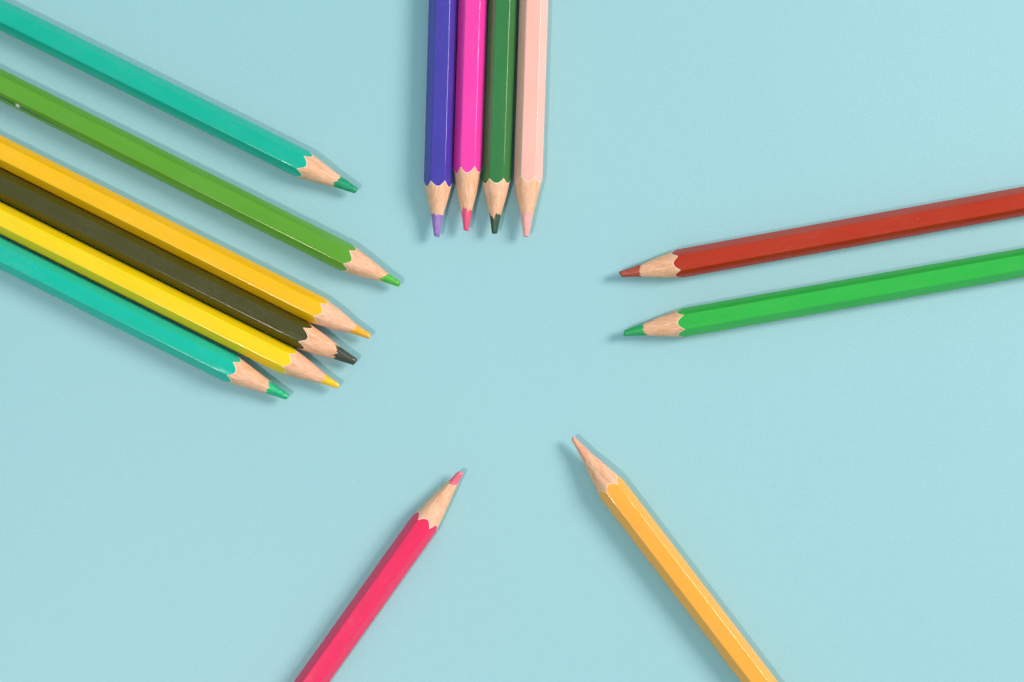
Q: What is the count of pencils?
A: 14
